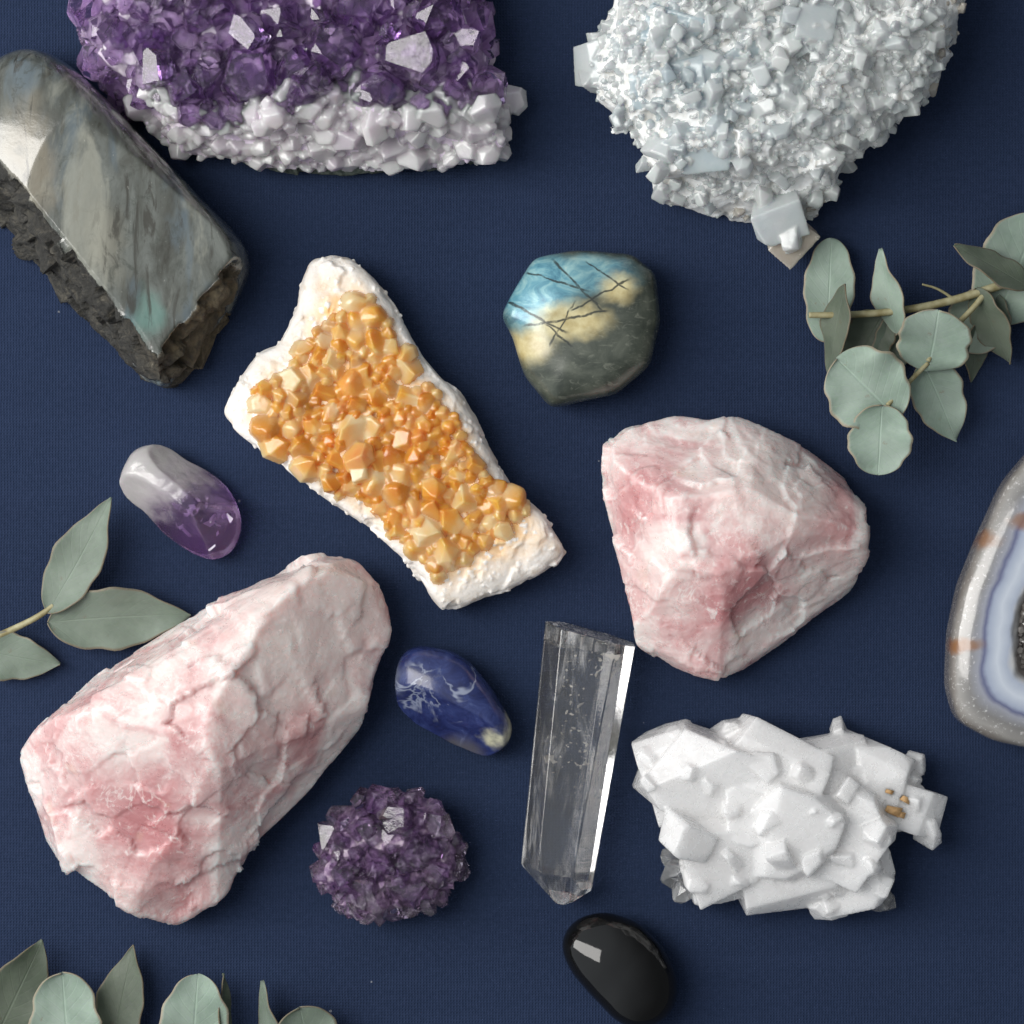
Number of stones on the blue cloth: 14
